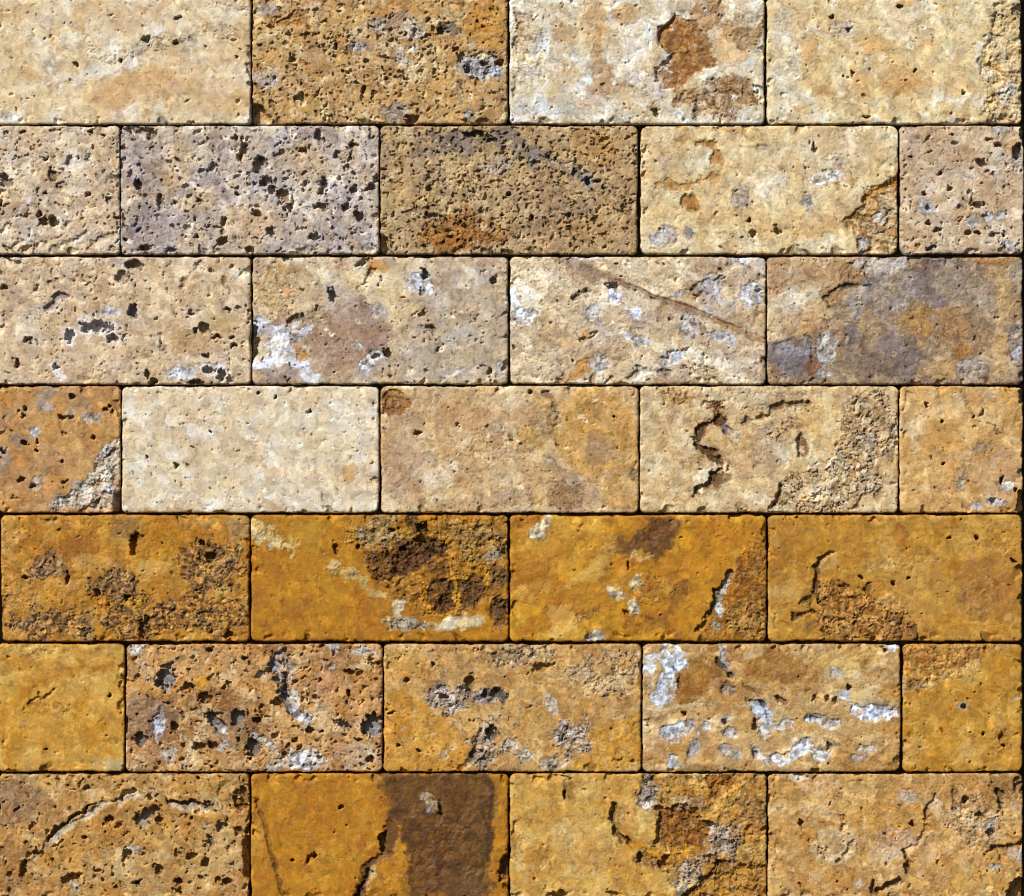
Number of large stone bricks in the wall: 25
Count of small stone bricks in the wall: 6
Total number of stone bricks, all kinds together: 31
